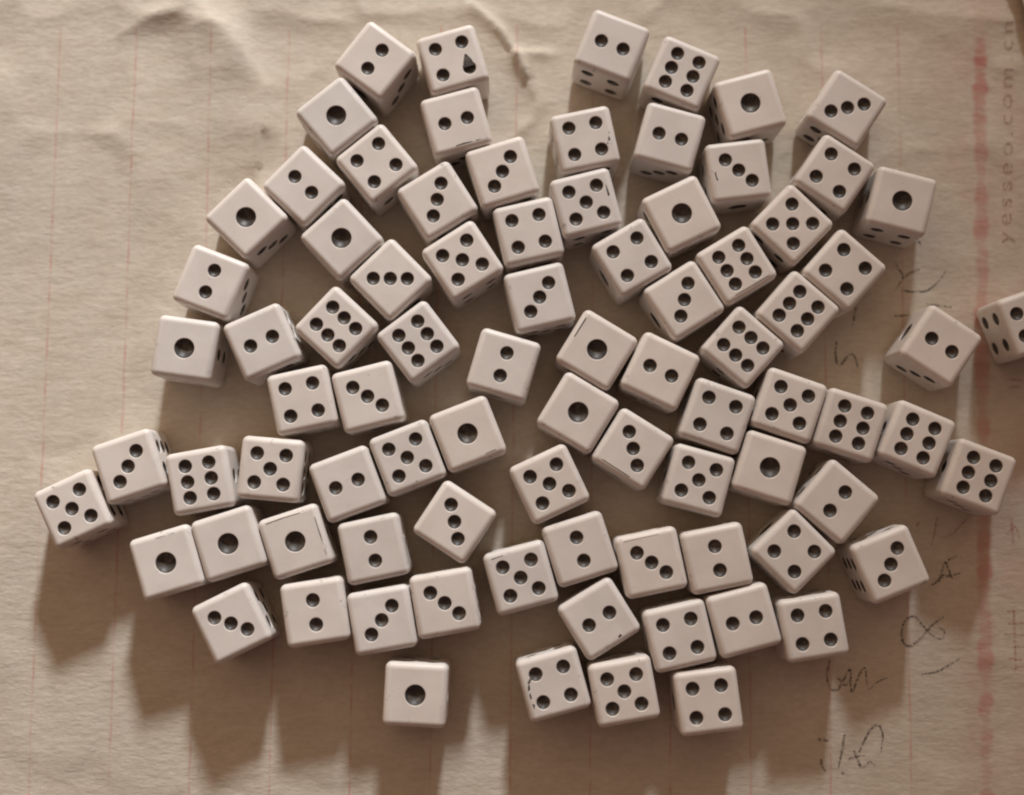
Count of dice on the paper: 85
